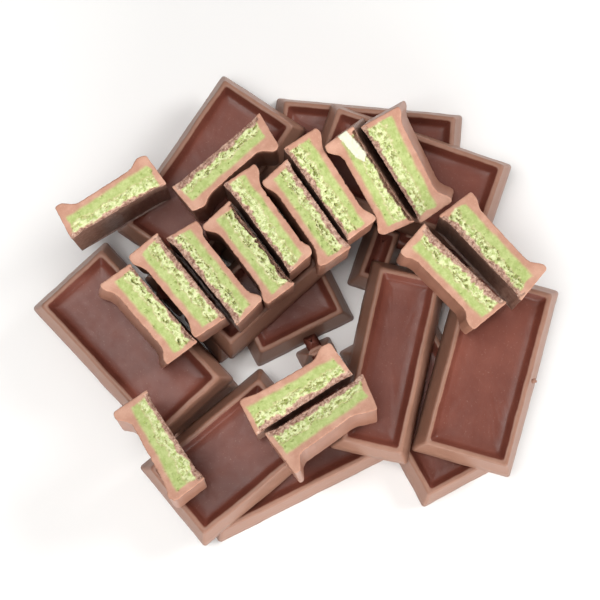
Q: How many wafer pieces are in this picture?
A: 16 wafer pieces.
